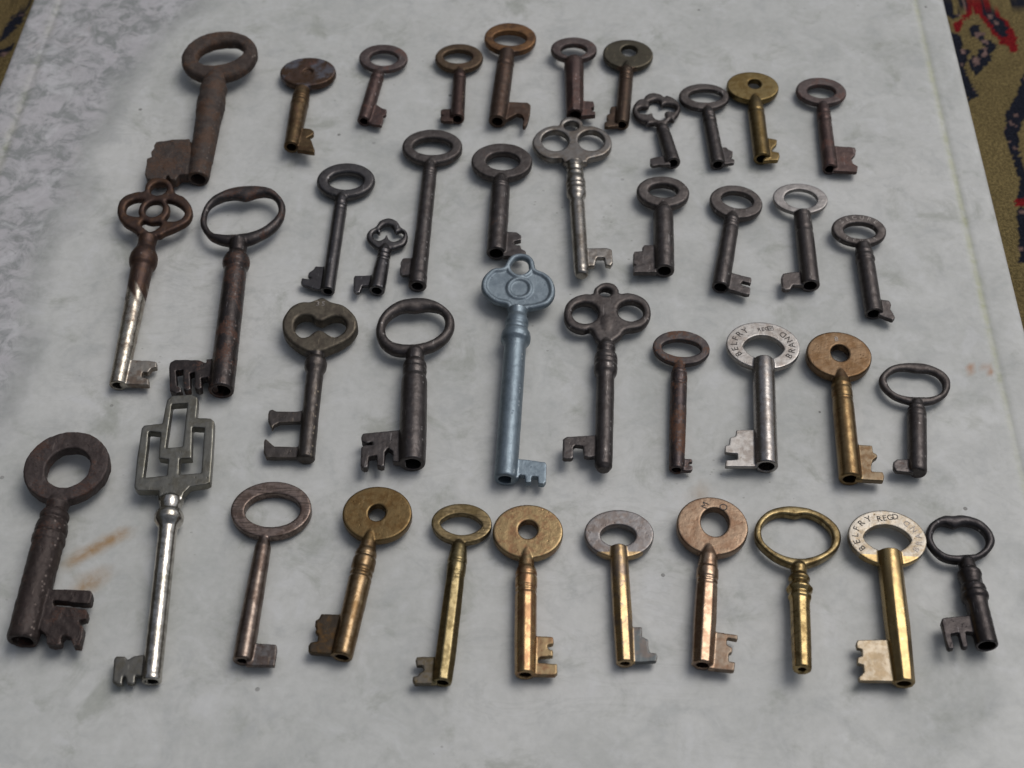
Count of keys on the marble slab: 41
